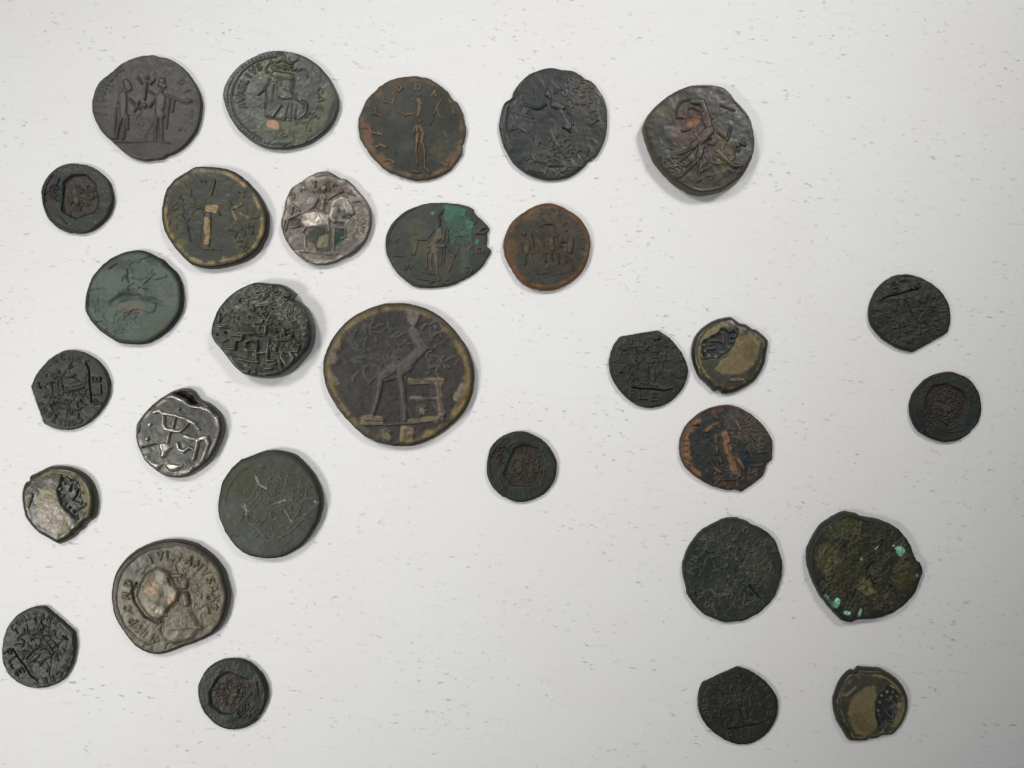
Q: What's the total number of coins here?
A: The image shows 30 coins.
